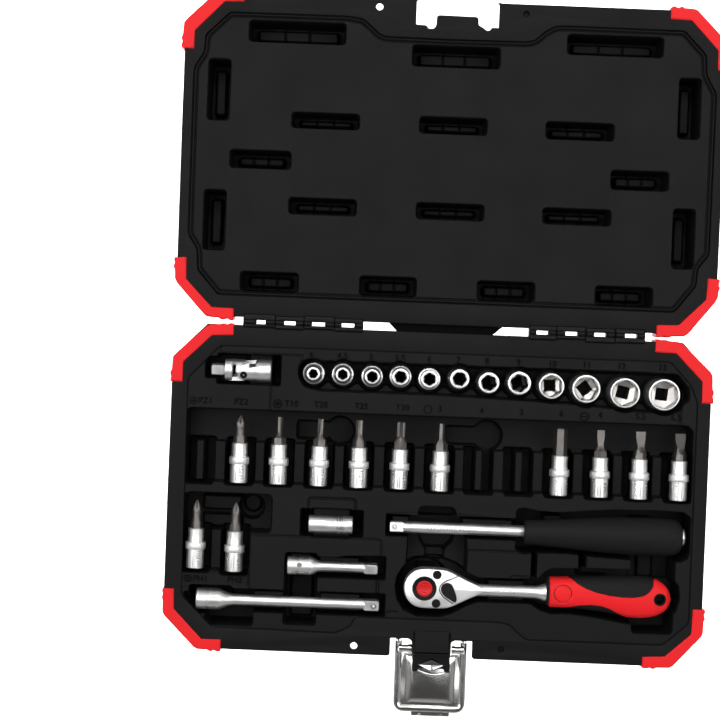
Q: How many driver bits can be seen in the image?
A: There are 12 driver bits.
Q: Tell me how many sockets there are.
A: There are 12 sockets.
